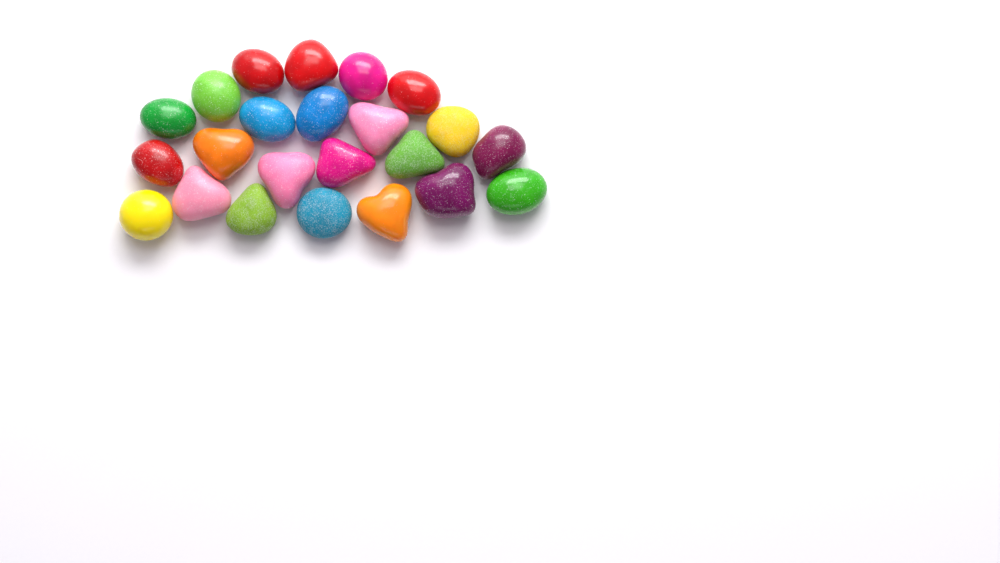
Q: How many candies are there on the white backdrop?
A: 23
